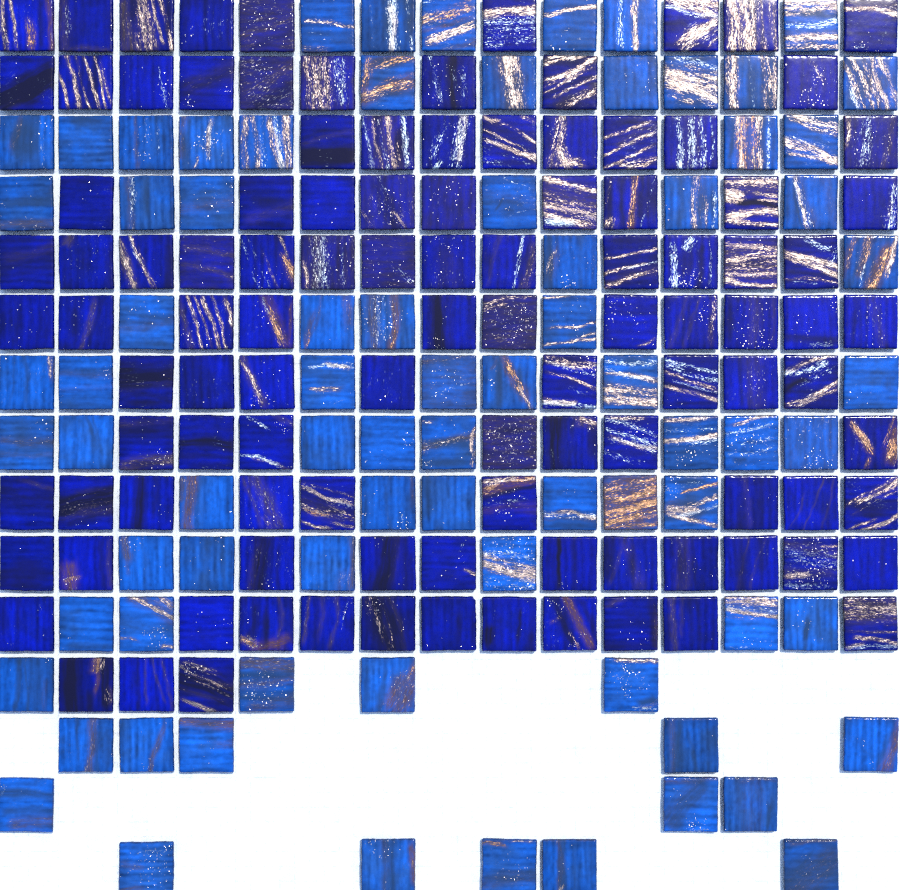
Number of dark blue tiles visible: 108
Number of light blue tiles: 77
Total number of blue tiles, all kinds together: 185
